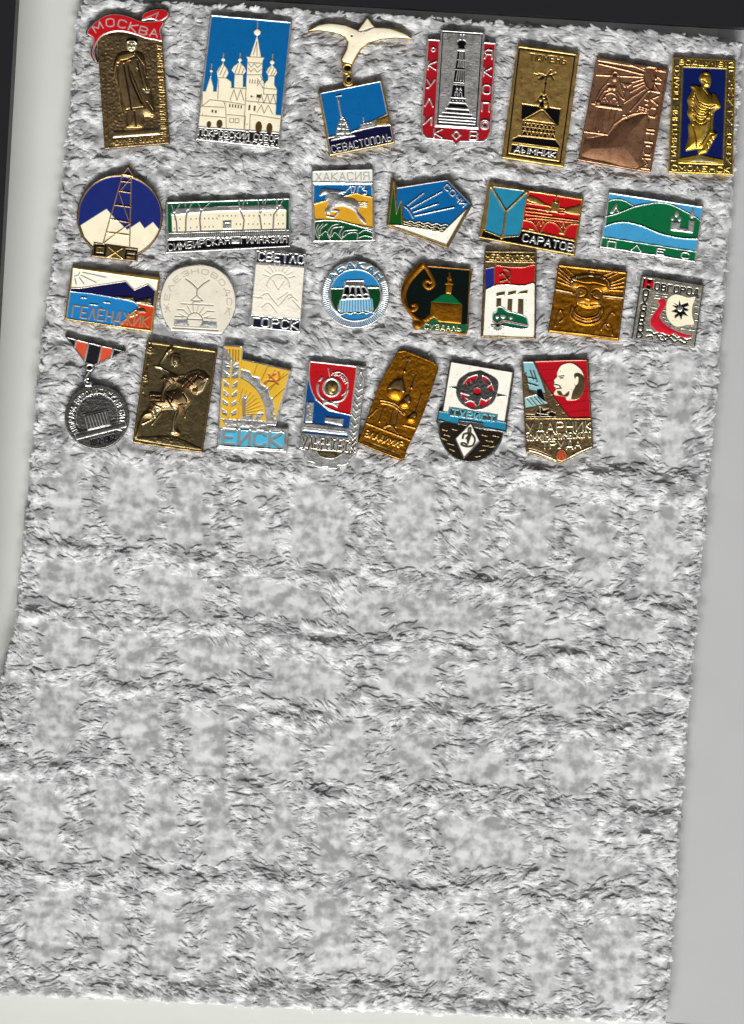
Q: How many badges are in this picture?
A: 28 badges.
